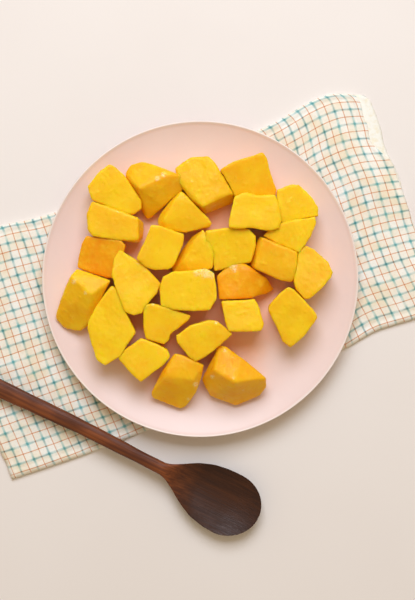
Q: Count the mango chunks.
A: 27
